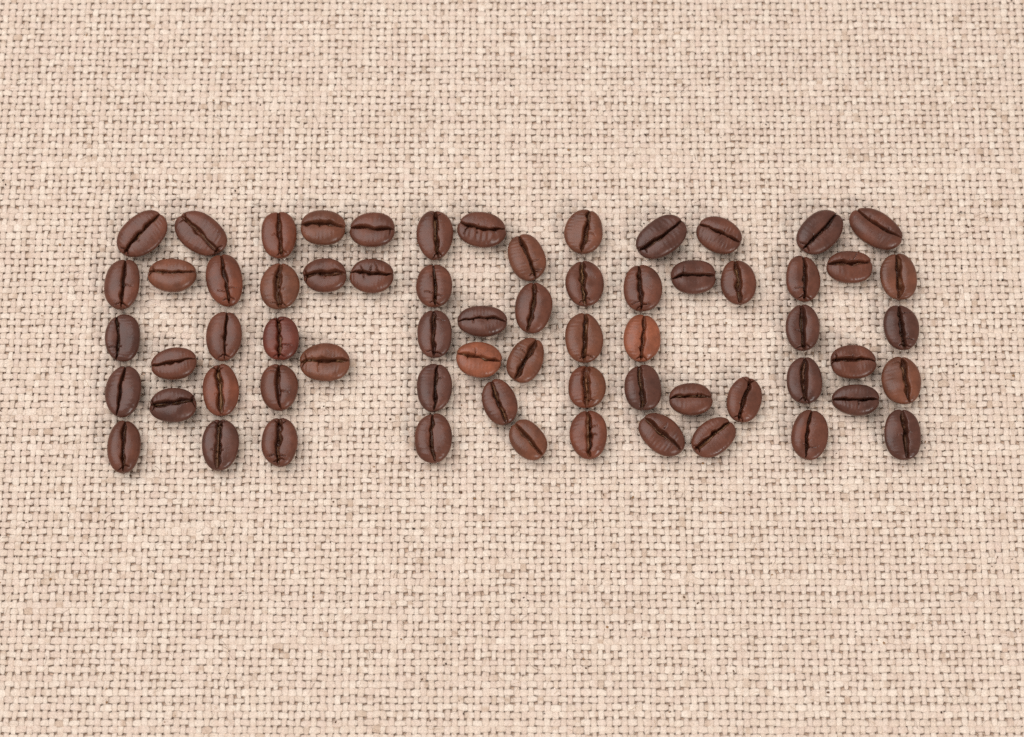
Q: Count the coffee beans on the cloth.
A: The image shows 65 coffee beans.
